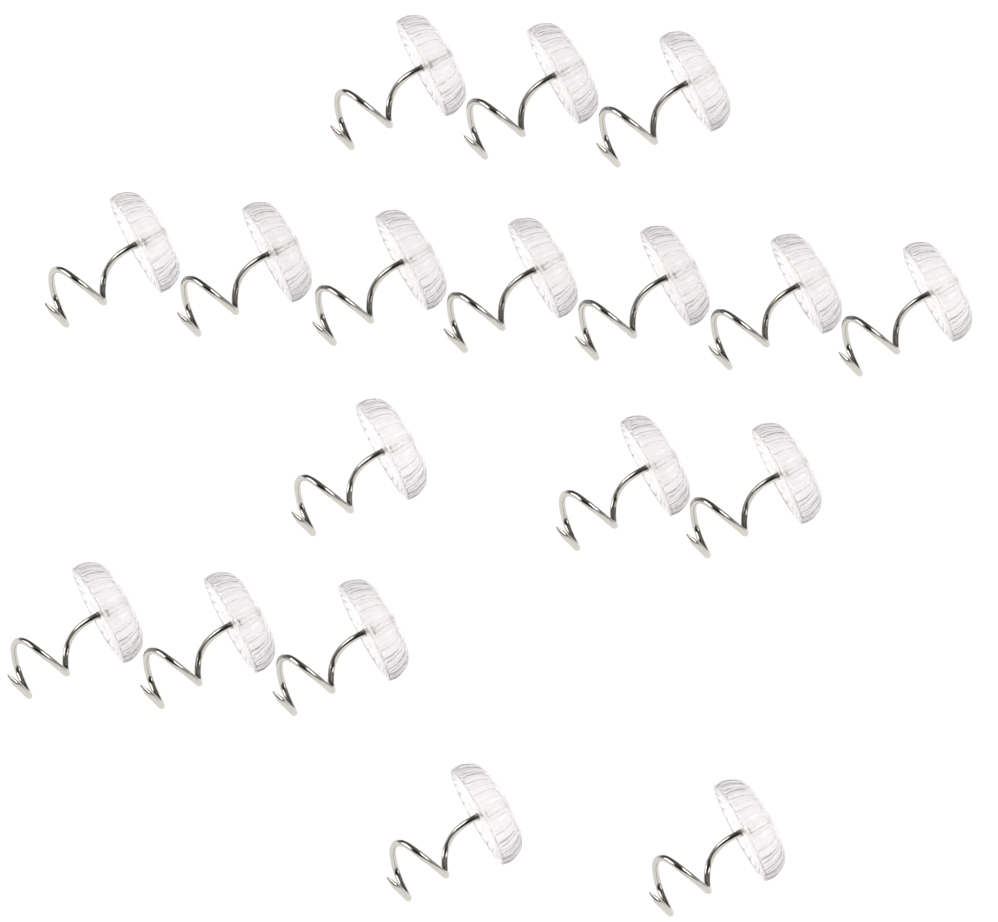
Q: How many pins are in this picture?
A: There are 18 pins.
